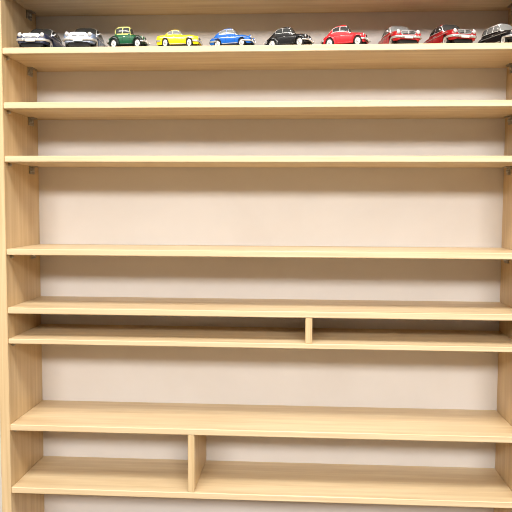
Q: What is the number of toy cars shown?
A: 10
